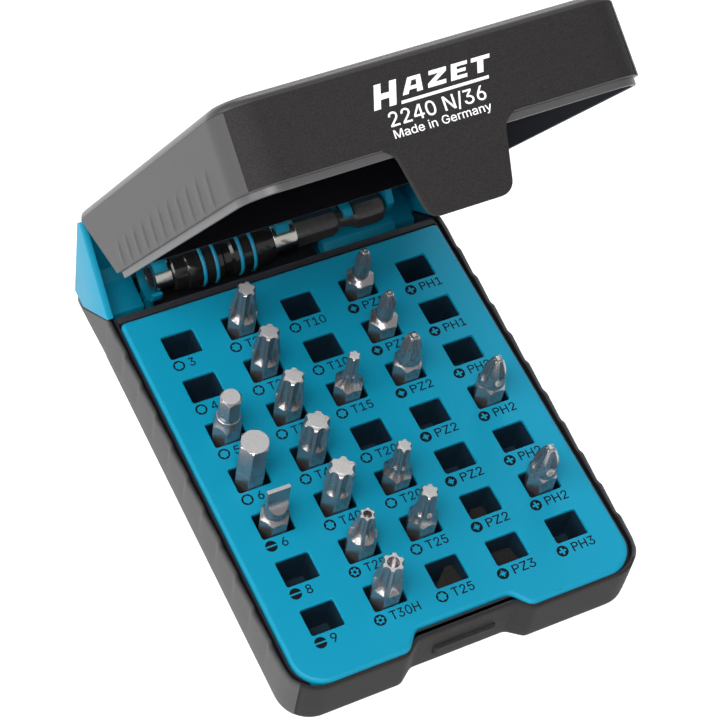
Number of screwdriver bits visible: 18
